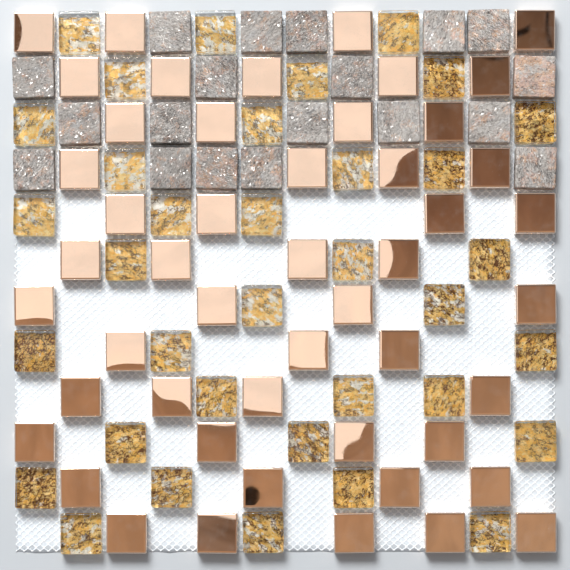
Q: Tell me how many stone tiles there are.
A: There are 19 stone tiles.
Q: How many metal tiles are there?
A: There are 49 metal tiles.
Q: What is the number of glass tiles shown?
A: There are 35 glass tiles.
